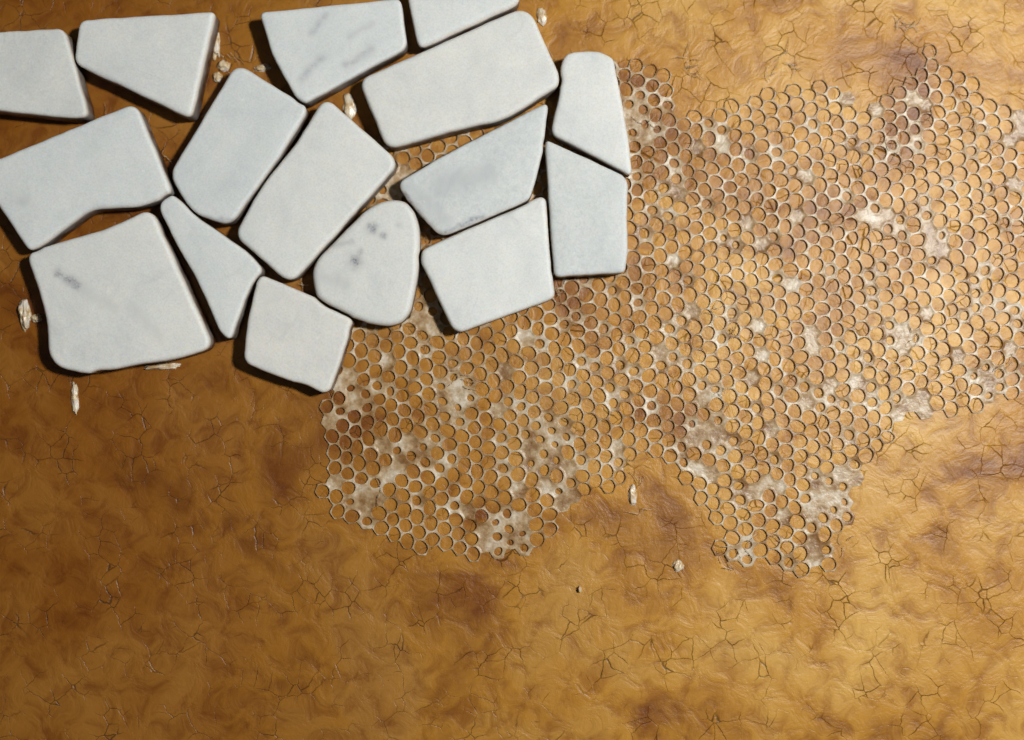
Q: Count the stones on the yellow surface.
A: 16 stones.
